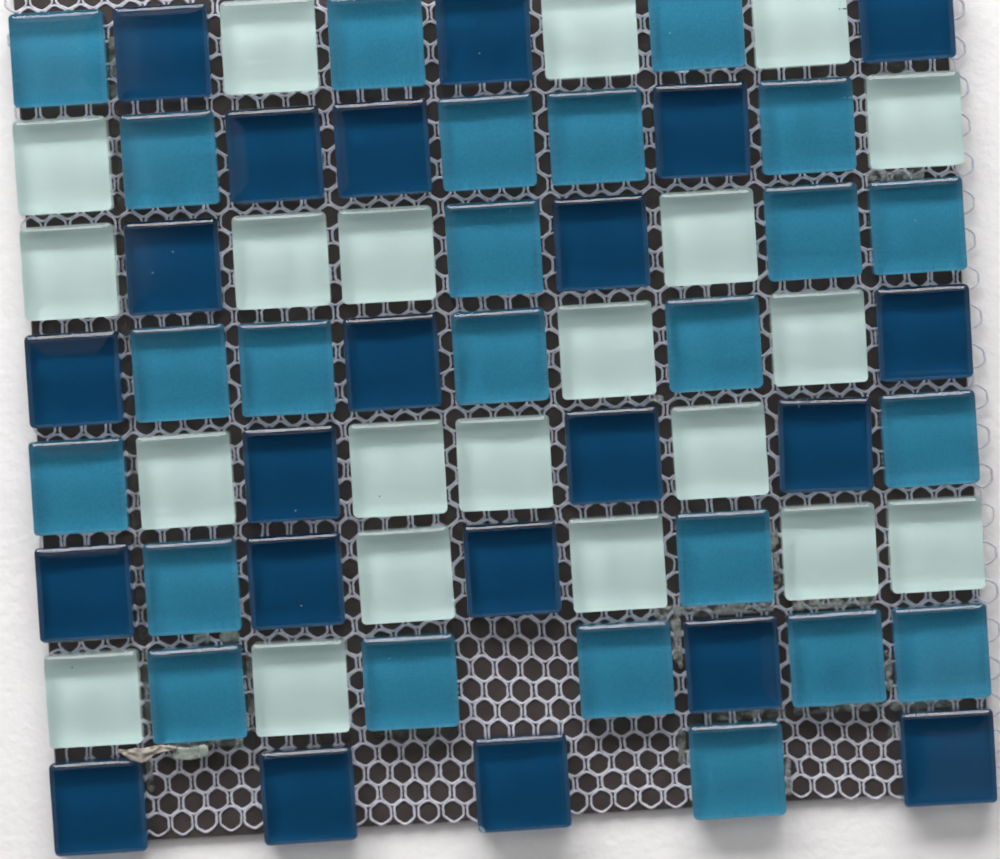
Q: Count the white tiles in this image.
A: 21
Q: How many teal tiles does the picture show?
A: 24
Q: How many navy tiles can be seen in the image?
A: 22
